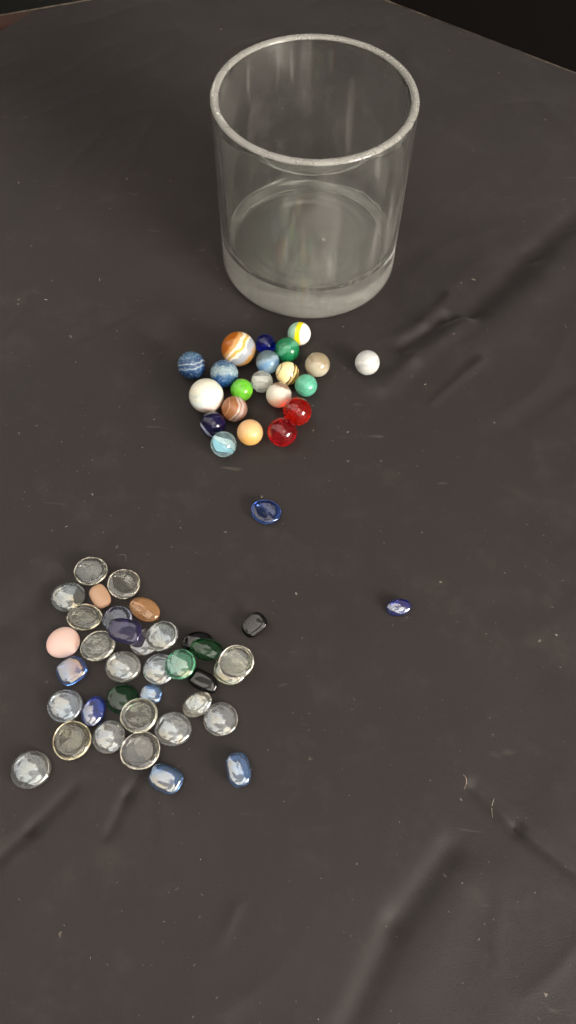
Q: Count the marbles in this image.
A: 21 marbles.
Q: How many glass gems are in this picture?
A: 38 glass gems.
